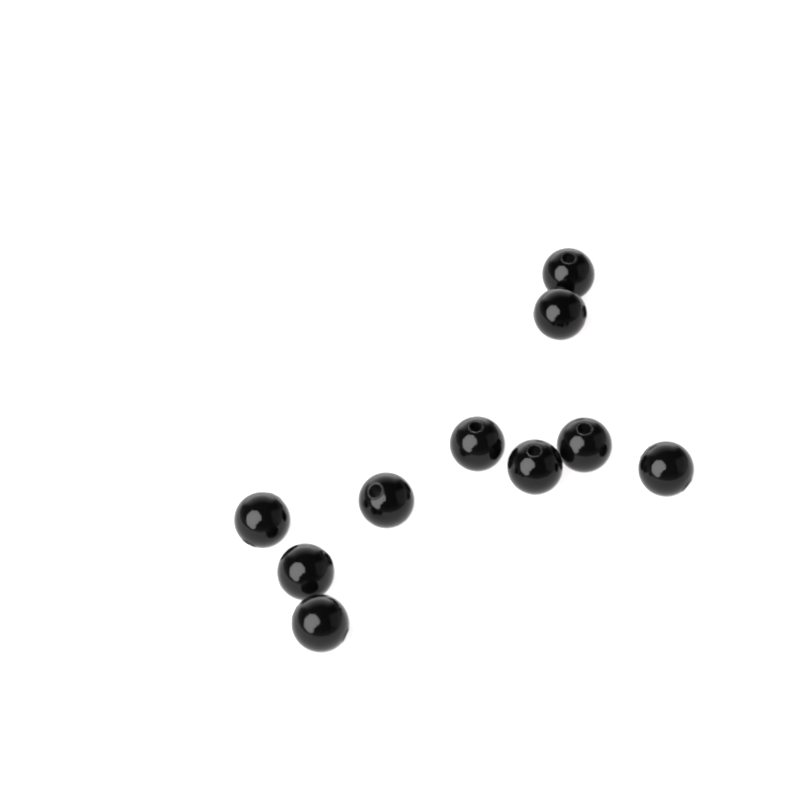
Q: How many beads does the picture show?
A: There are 10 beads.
